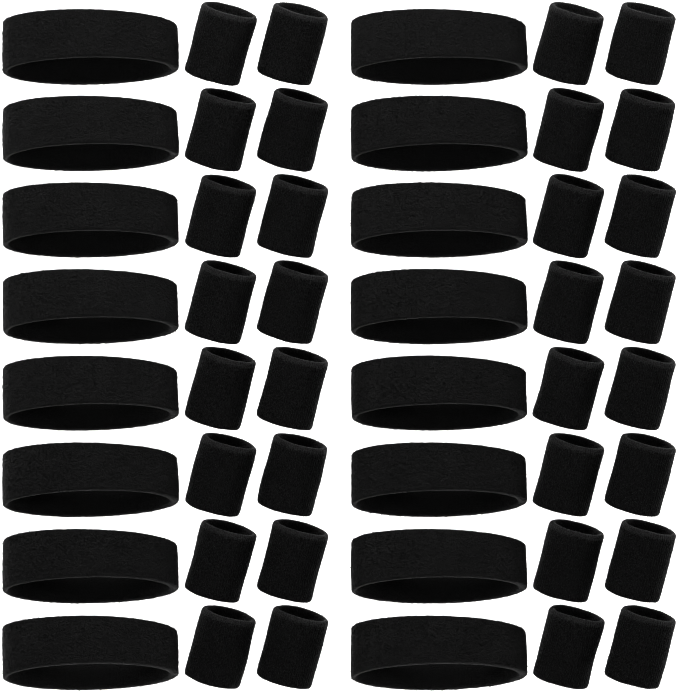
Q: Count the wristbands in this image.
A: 32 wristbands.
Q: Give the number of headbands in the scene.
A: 16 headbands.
